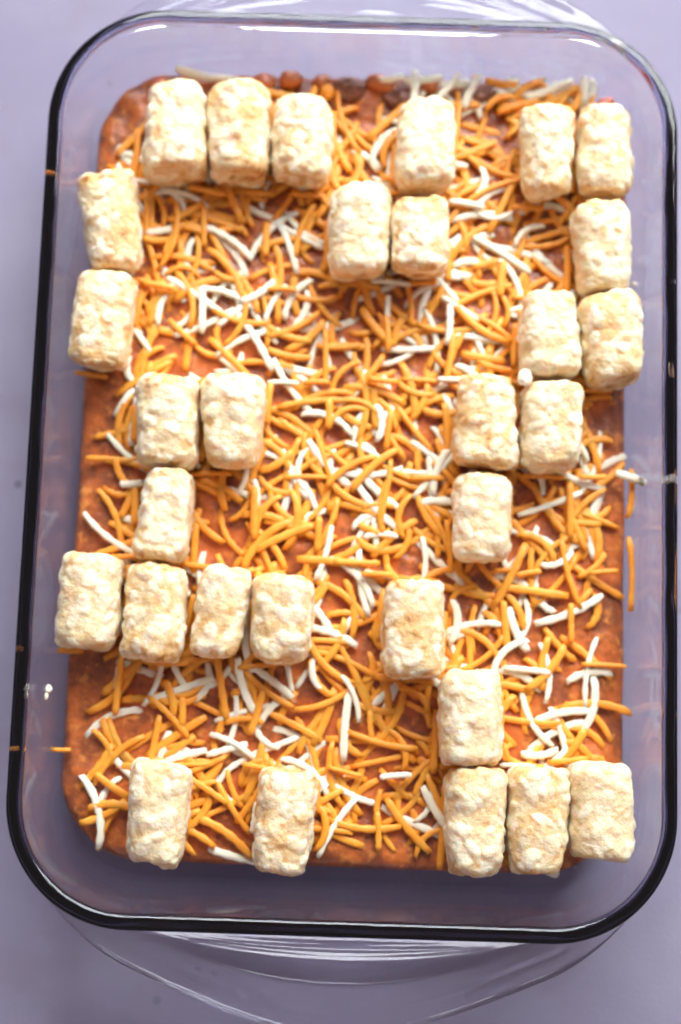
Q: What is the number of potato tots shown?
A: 30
